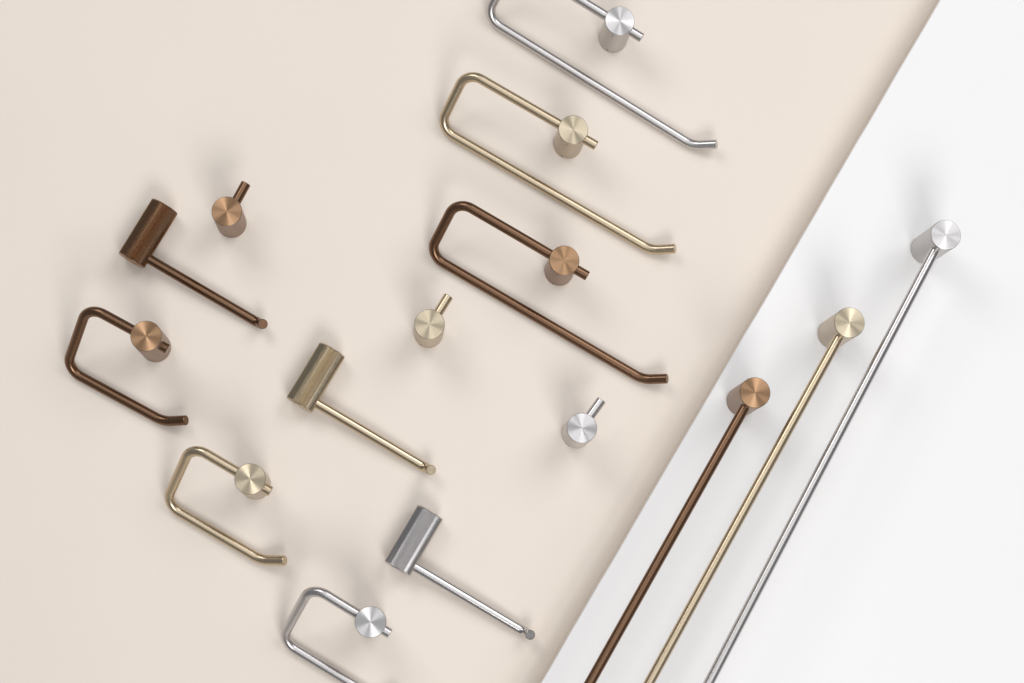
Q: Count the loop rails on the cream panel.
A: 6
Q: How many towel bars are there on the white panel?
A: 3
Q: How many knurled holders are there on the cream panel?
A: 3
